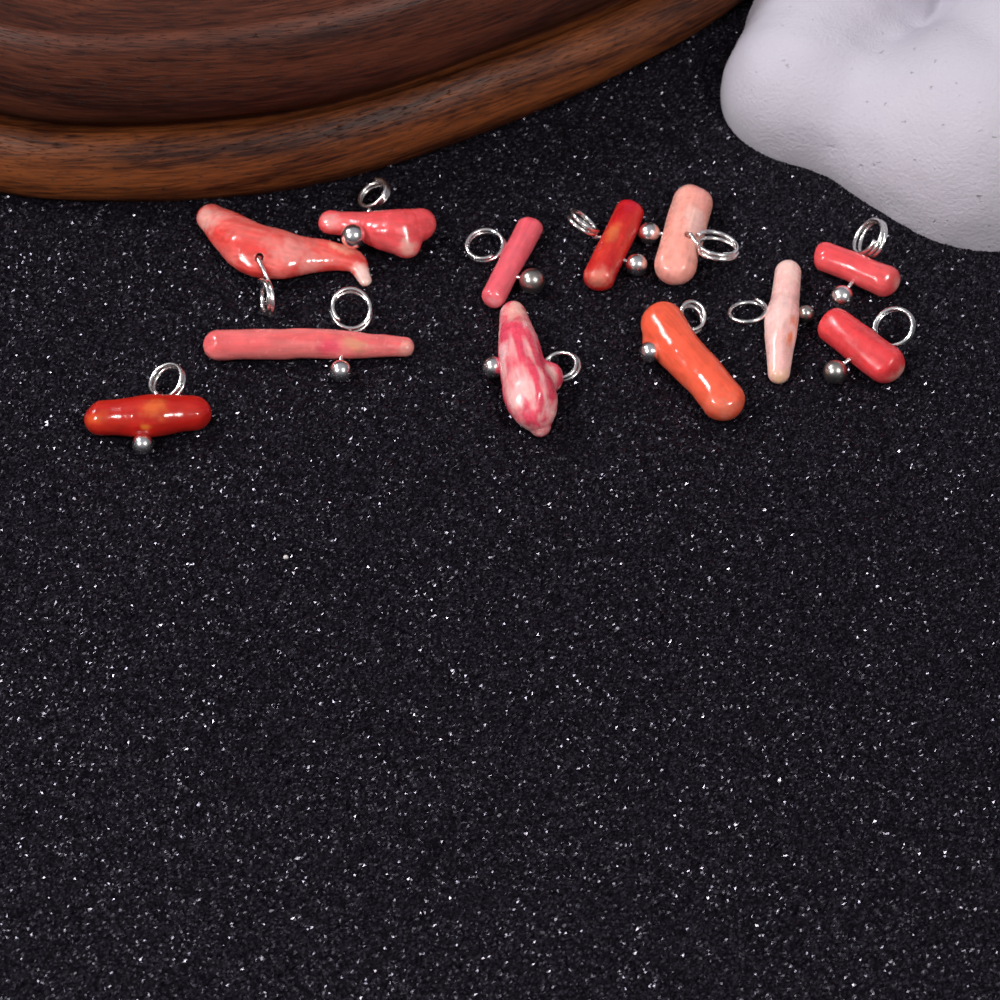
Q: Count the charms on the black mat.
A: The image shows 12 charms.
